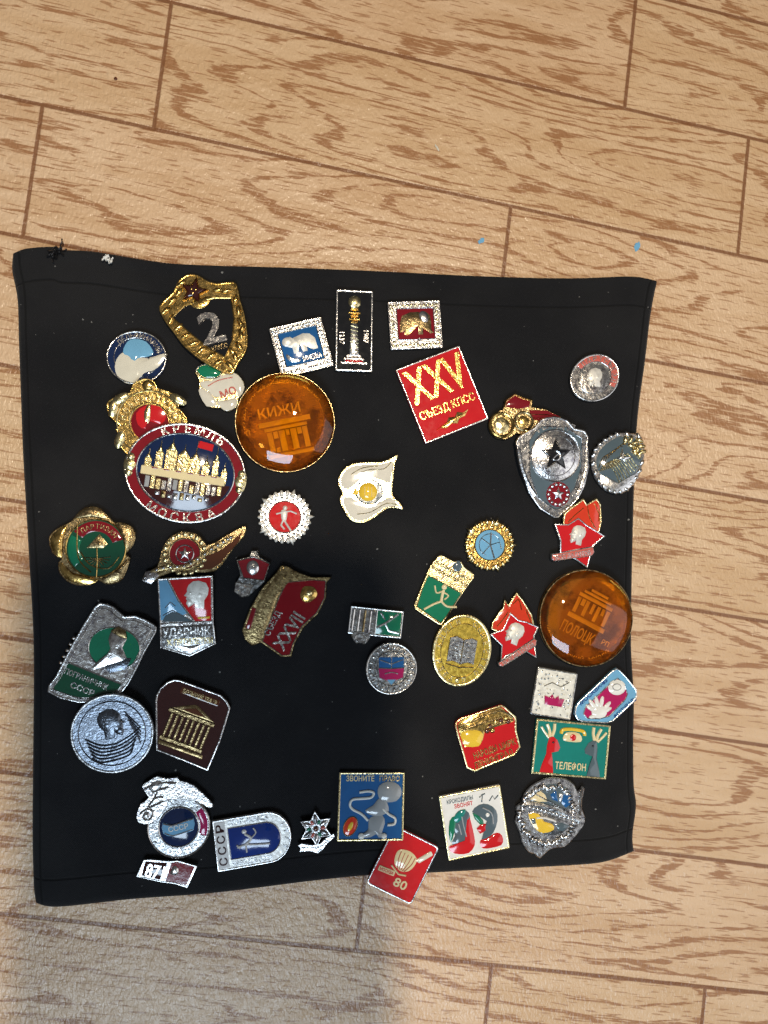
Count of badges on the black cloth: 44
